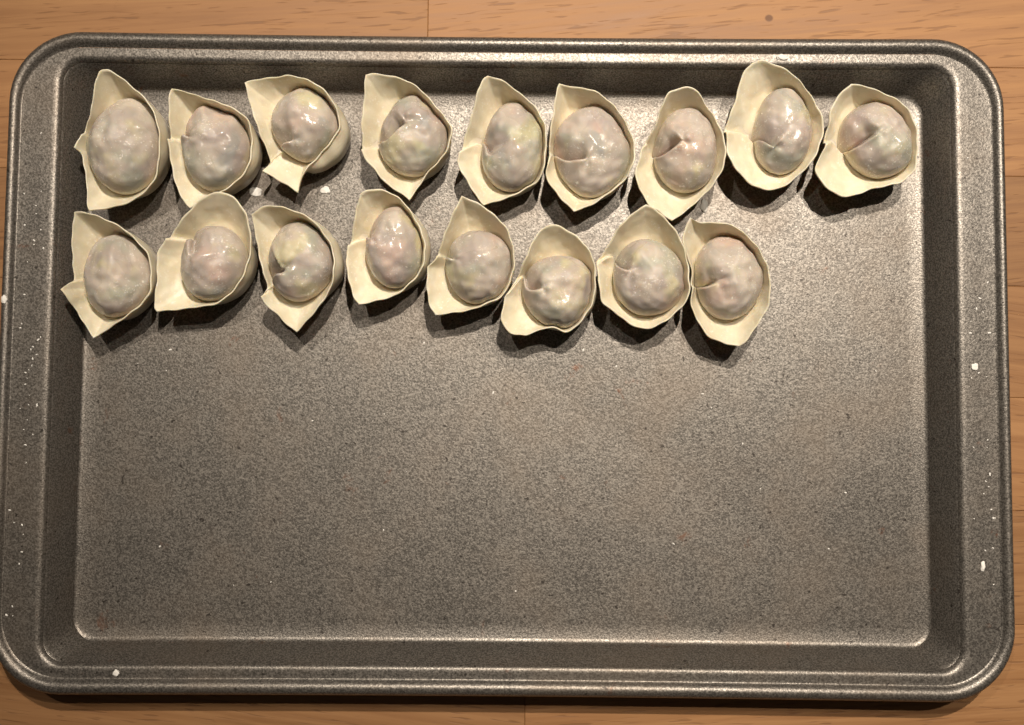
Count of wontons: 17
